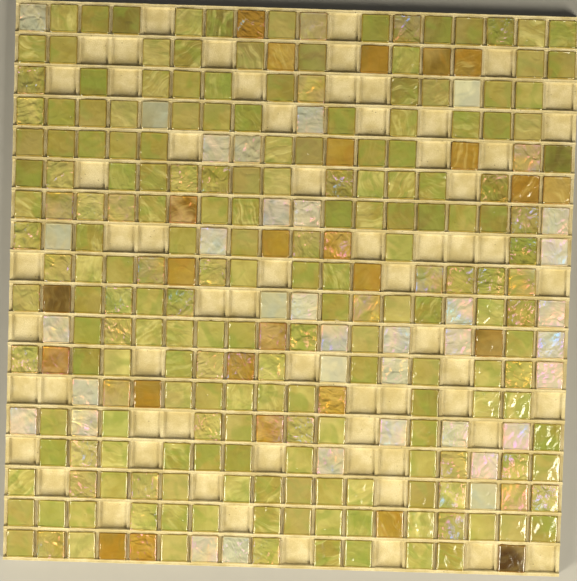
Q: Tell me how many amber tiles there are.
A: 26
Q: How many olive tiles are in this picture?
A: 199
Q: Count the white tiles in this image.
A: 35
